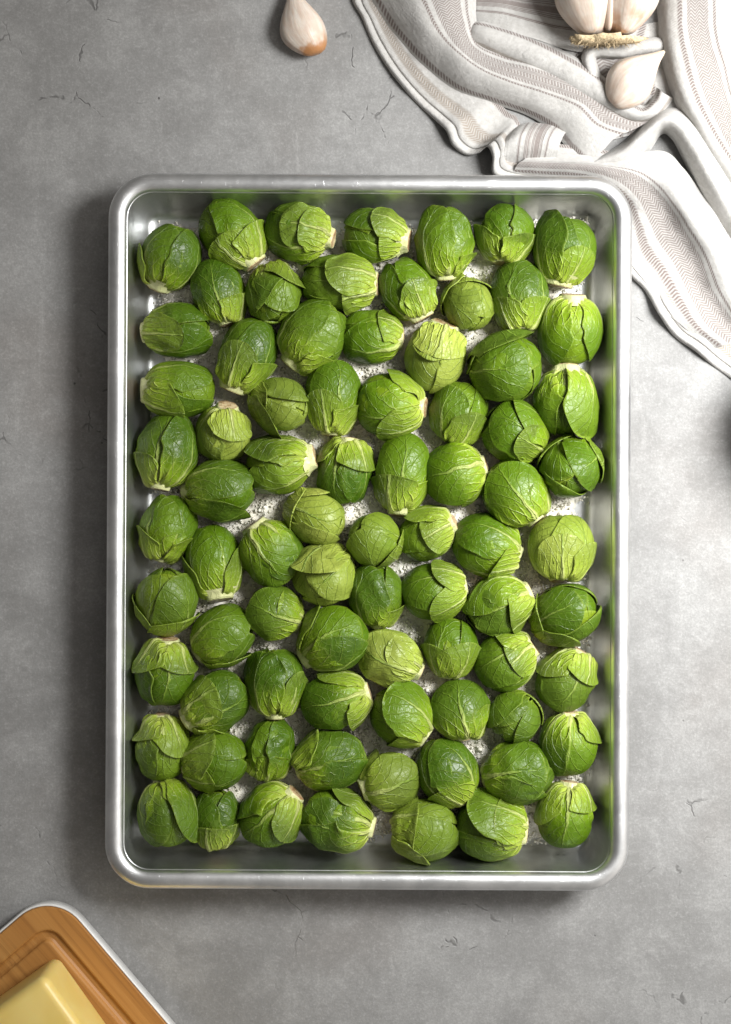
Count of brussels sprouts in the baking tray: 79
